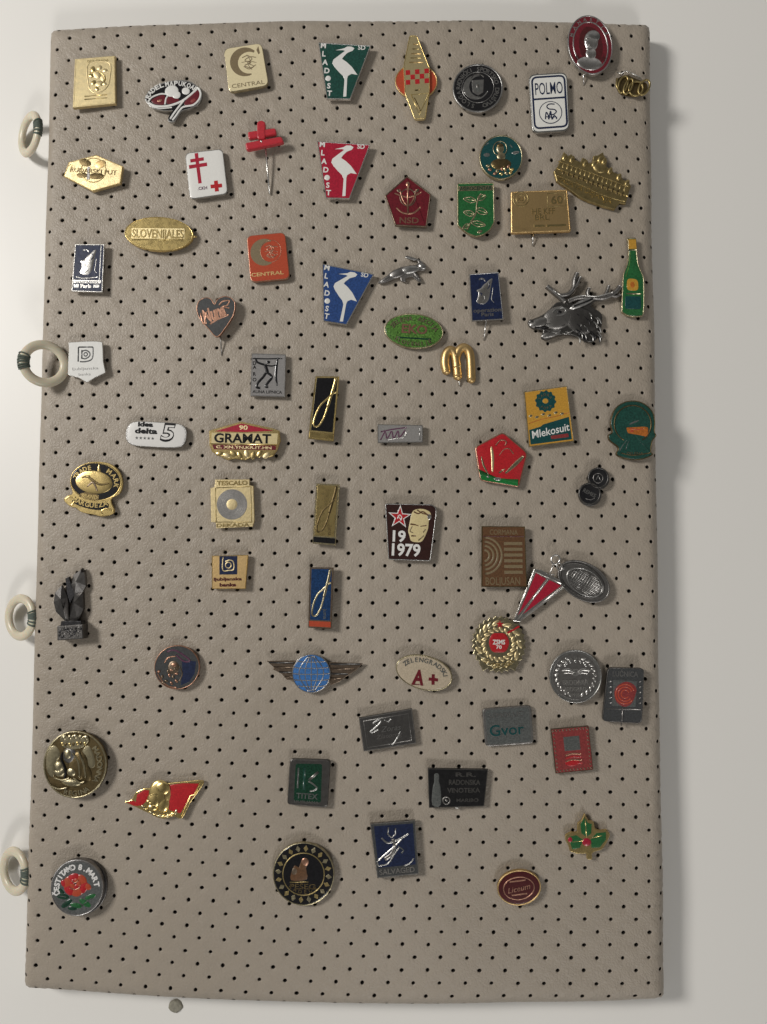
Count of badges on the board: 66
